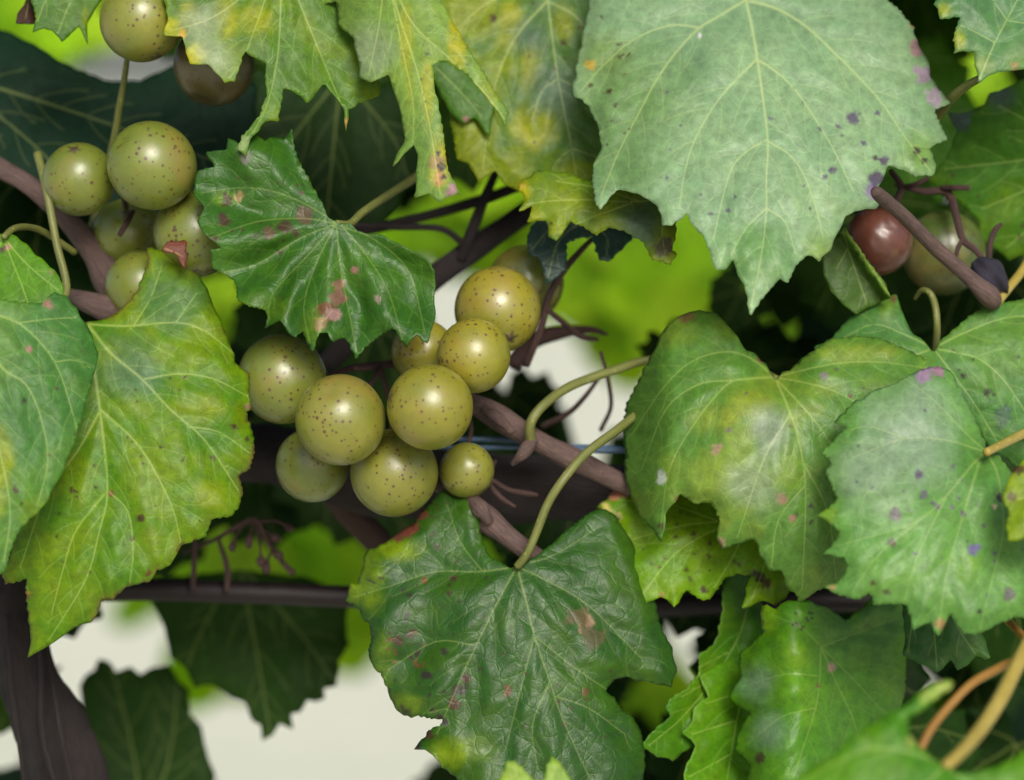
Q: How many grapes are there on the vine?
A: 19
